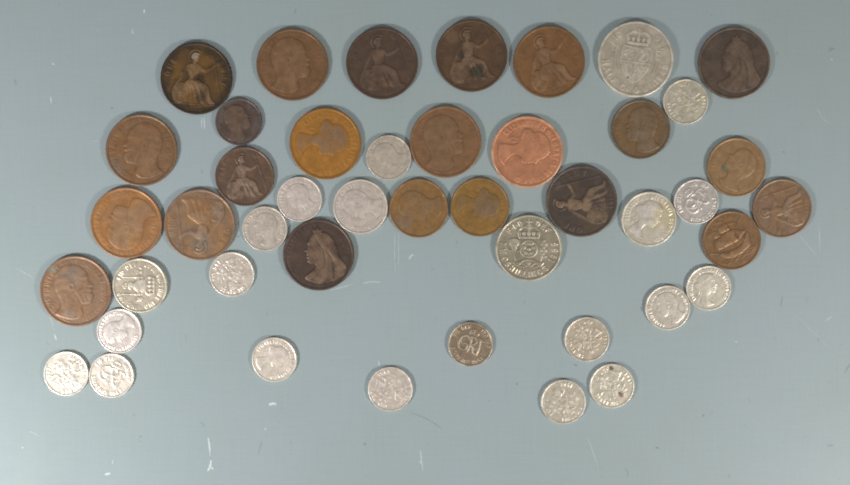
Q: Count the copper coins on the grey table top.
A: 23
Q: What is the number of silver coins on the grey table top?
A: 22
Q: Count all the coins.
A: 45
